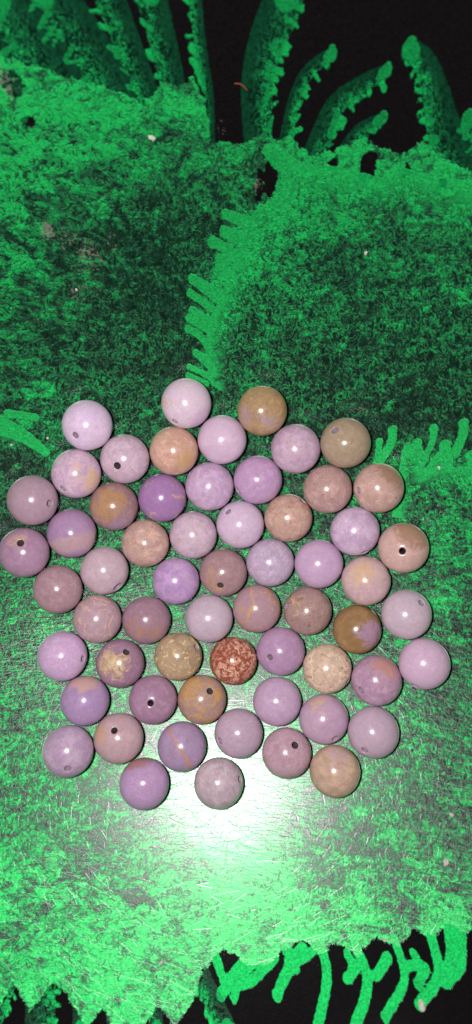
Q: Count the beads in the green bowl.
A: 60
